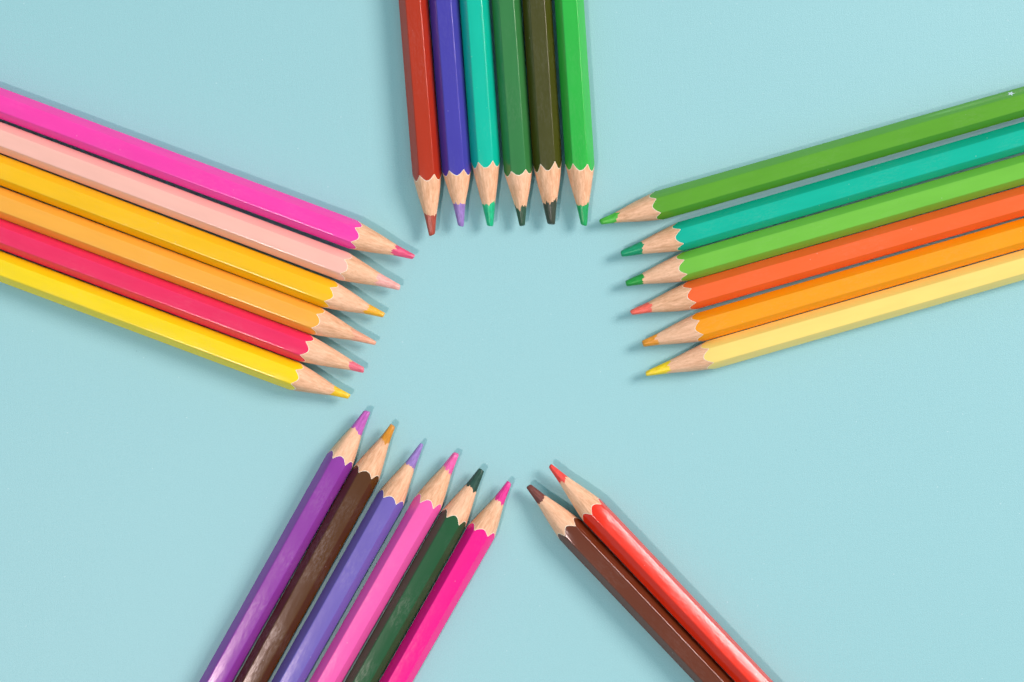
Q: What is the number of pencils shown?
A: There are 26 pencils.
